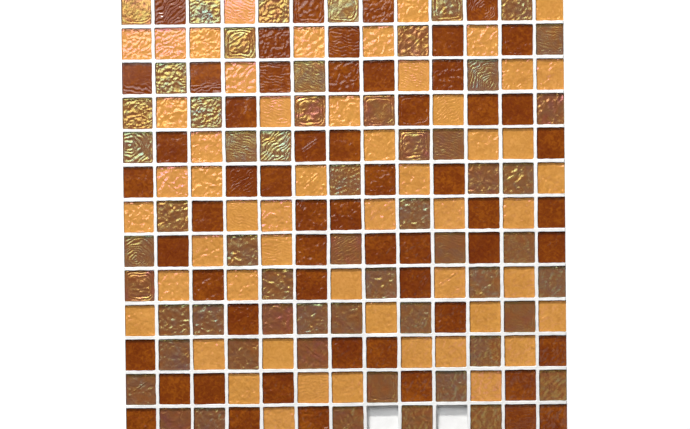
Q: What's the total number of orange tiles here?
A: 53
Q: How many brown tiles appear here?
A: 57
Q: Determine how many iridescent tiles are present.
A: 57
